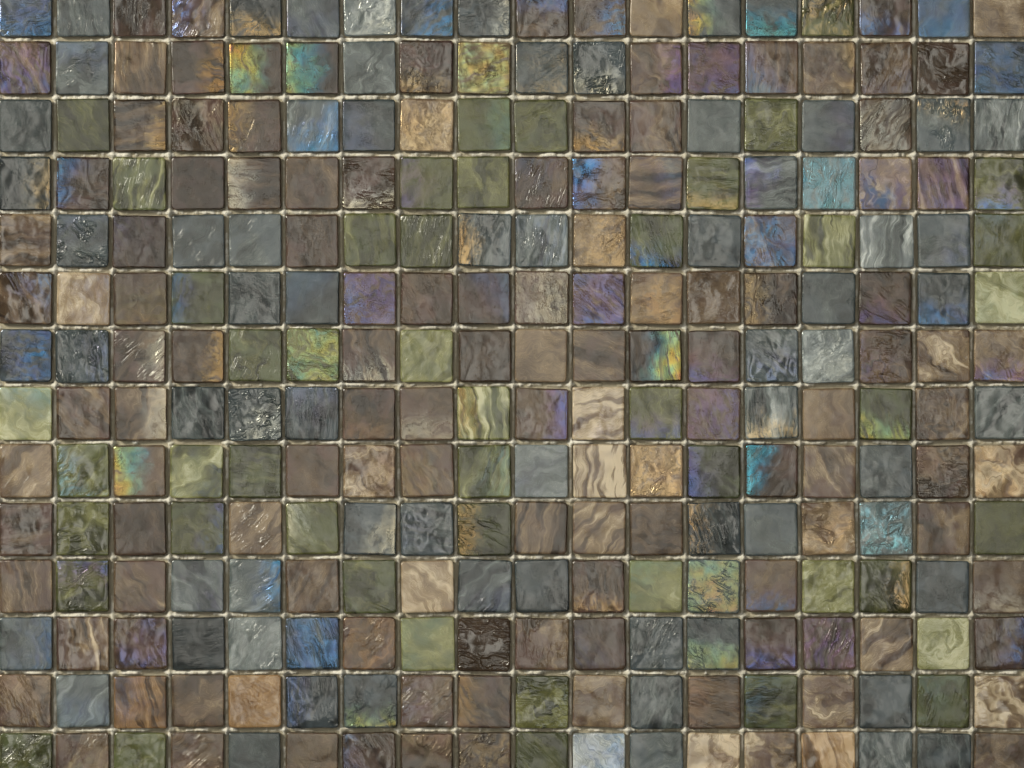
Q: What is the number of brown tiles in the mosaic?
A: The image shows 130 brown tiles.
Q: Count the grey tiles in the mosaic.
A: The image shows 75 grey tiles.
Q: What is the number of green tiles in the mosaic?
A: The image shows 47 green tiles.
